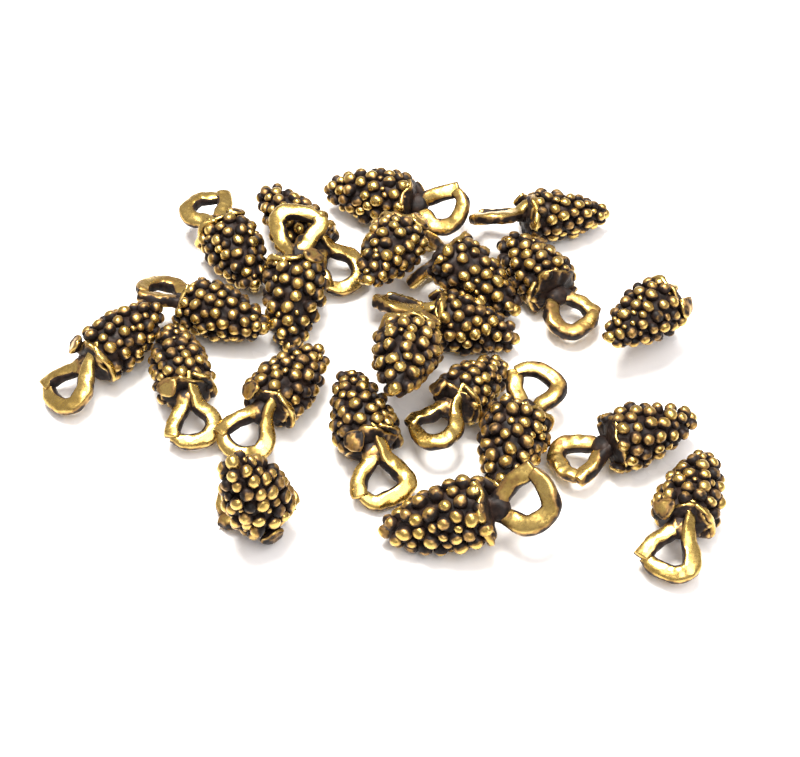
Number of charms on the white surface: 22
